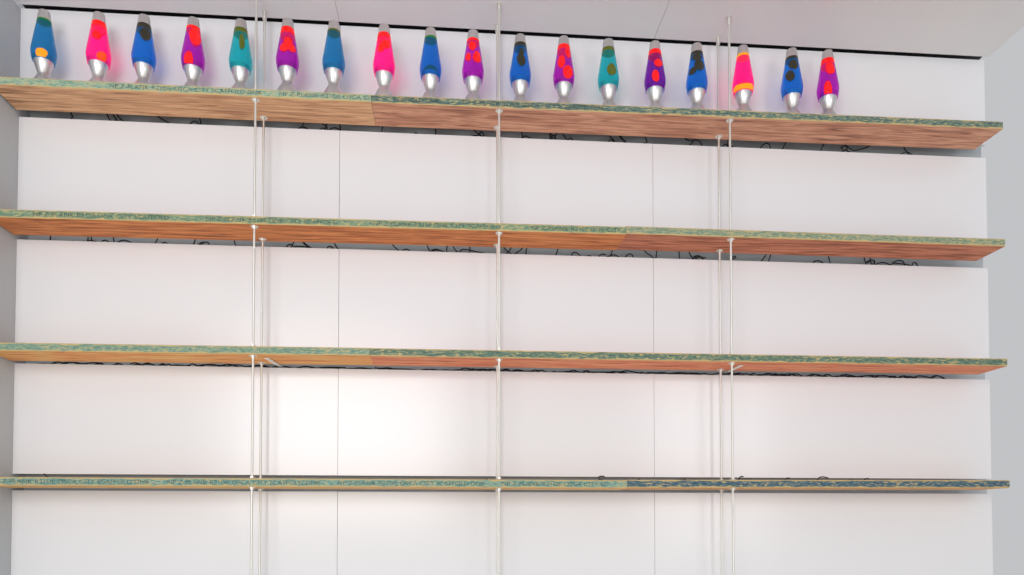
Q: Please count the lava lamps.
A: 18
